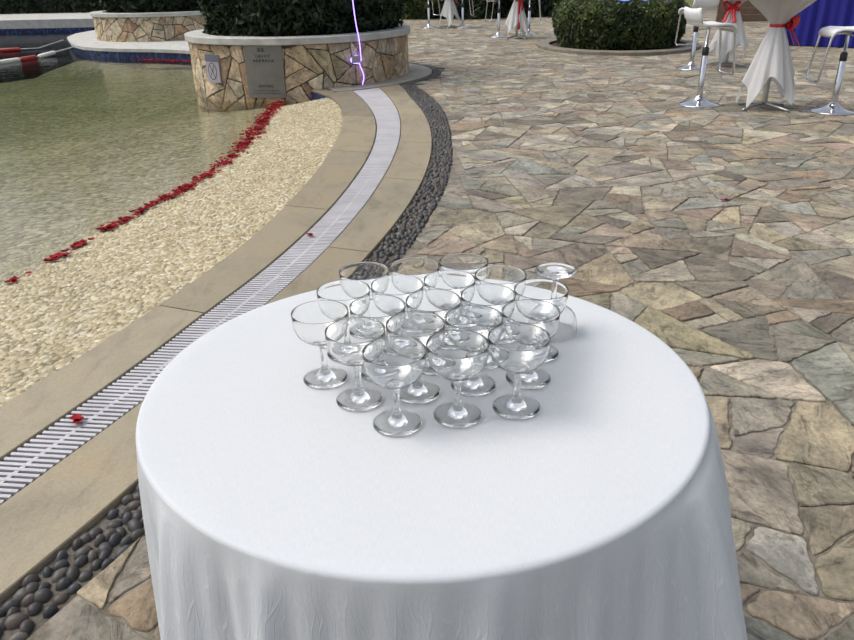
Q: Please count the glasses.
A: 20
